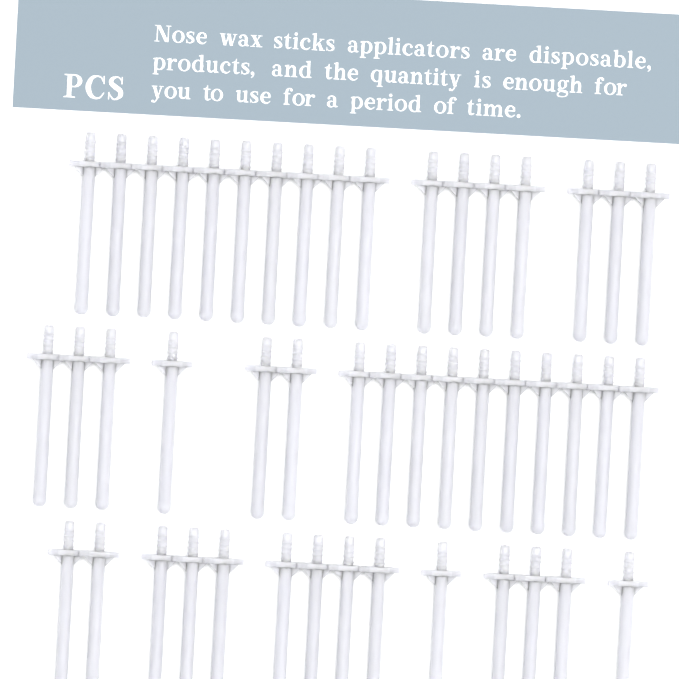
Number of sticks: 47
